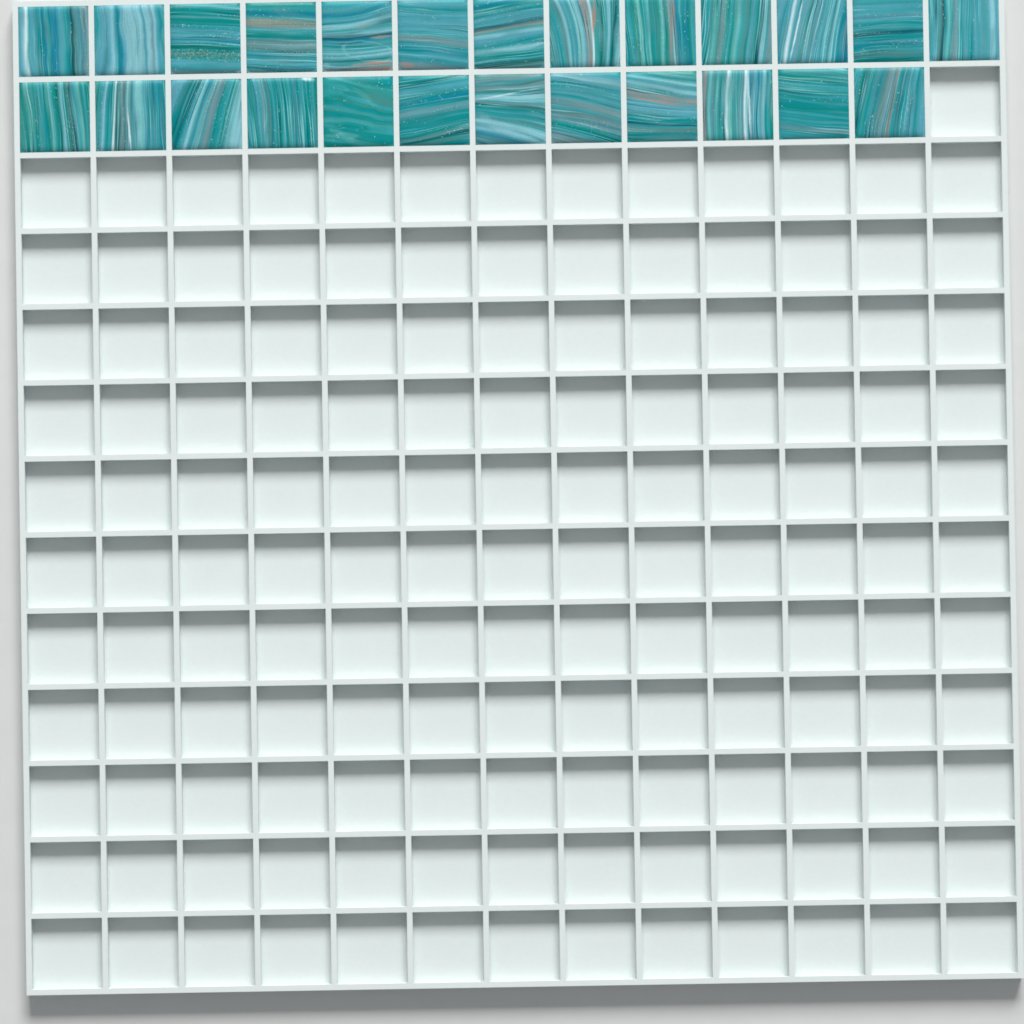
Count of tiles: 25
